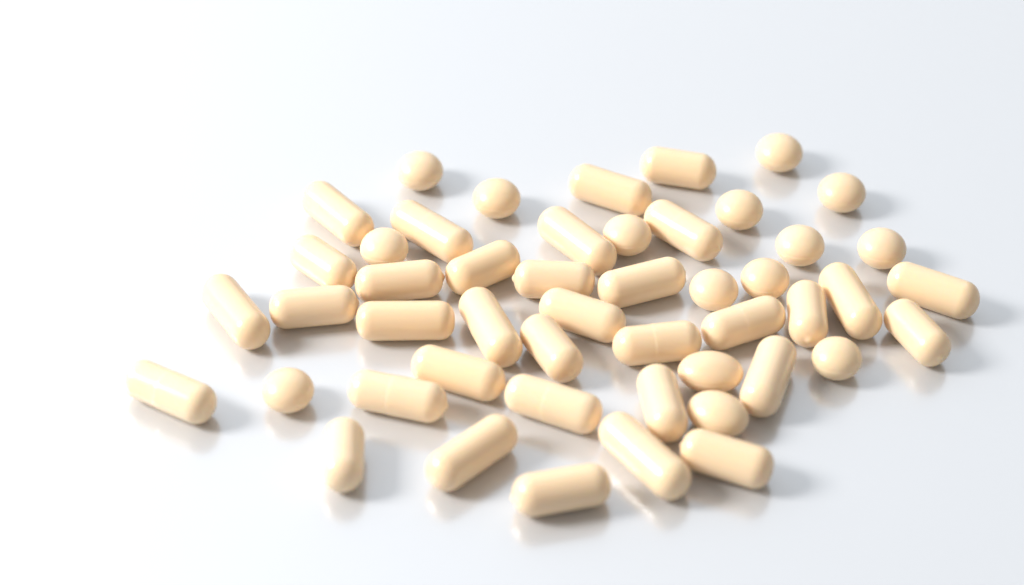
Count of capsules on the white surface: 34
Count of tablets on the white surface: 15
